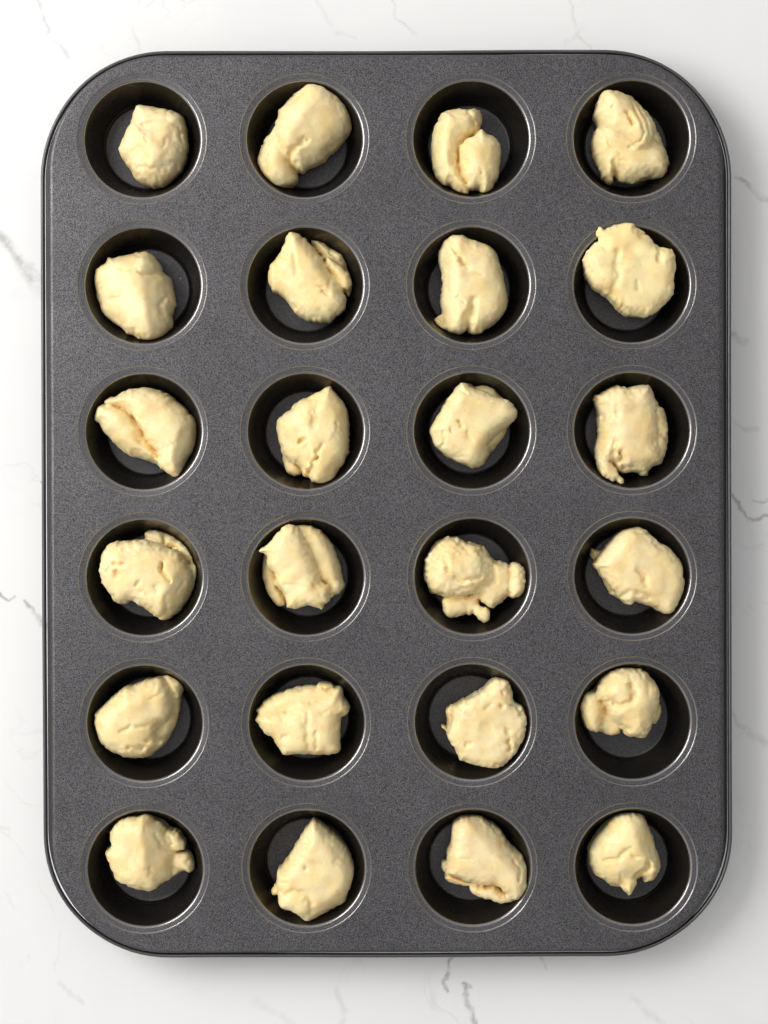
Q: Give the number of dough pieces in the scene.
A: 24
